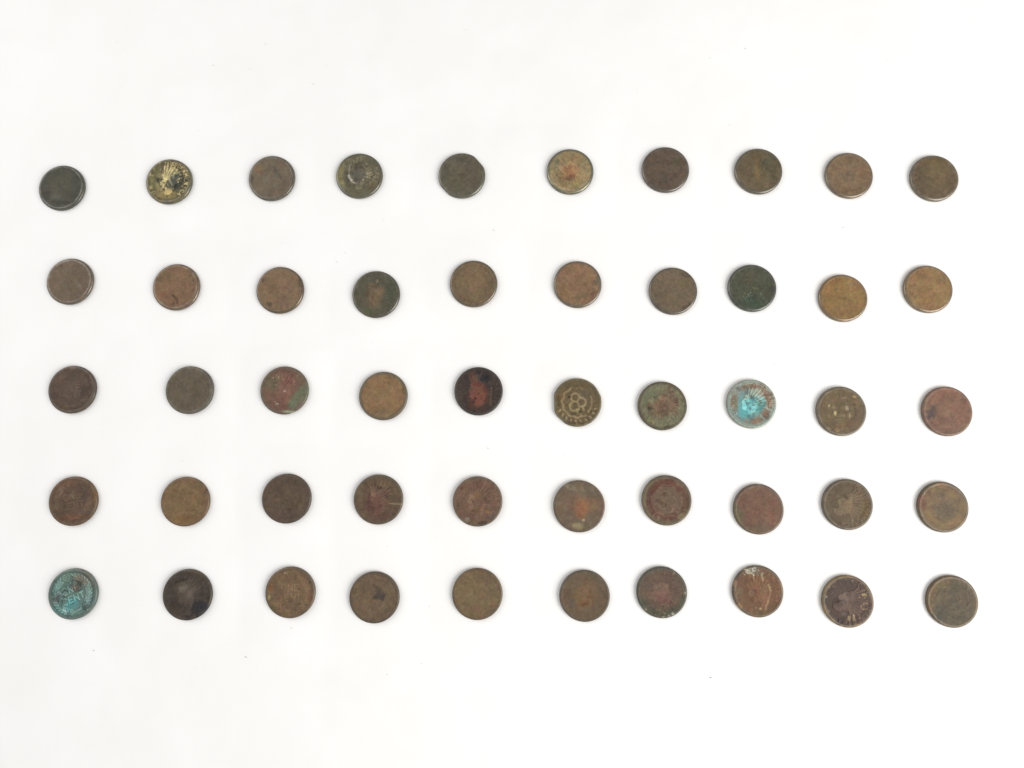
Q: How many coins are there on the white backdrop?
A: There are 50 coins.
